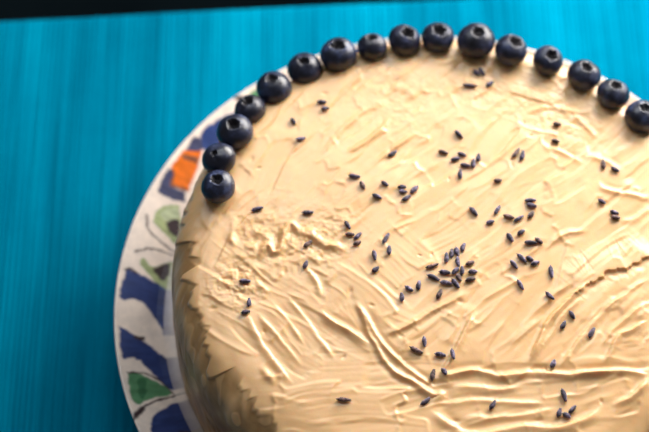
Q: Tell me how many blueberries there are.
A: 16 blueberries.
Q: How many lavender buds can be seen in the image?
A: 106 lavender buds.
